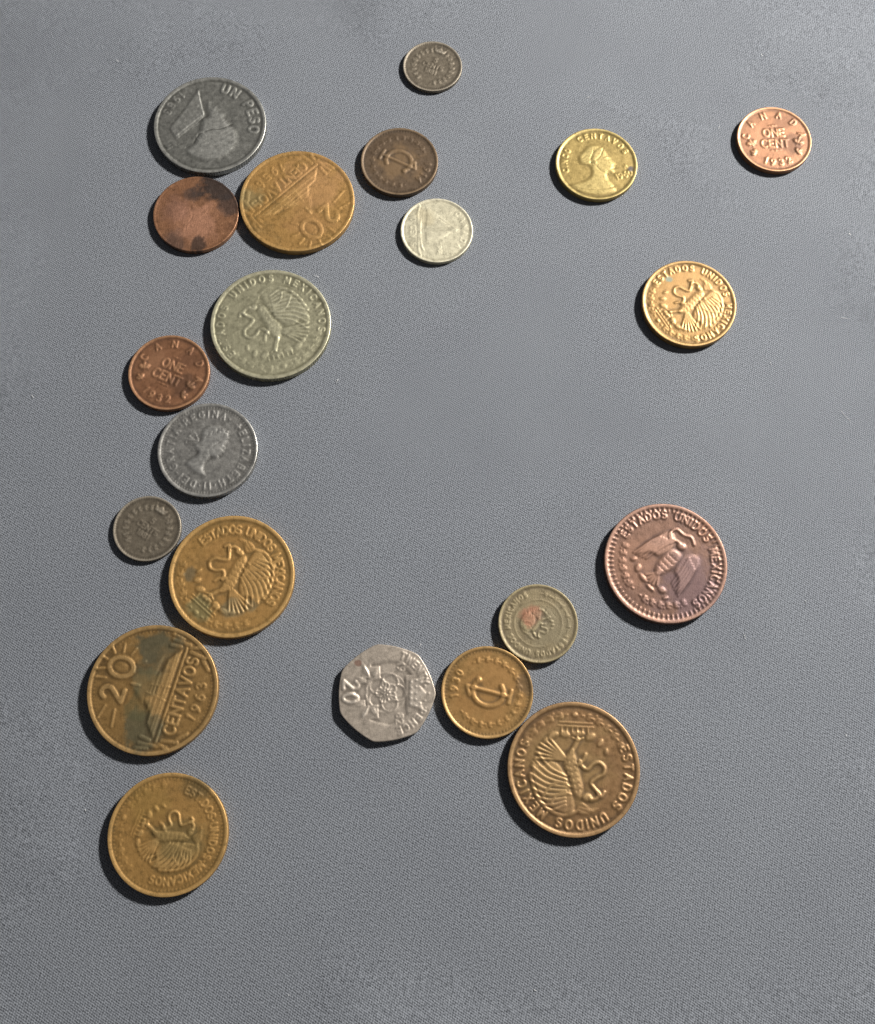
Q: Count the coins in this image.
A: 21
